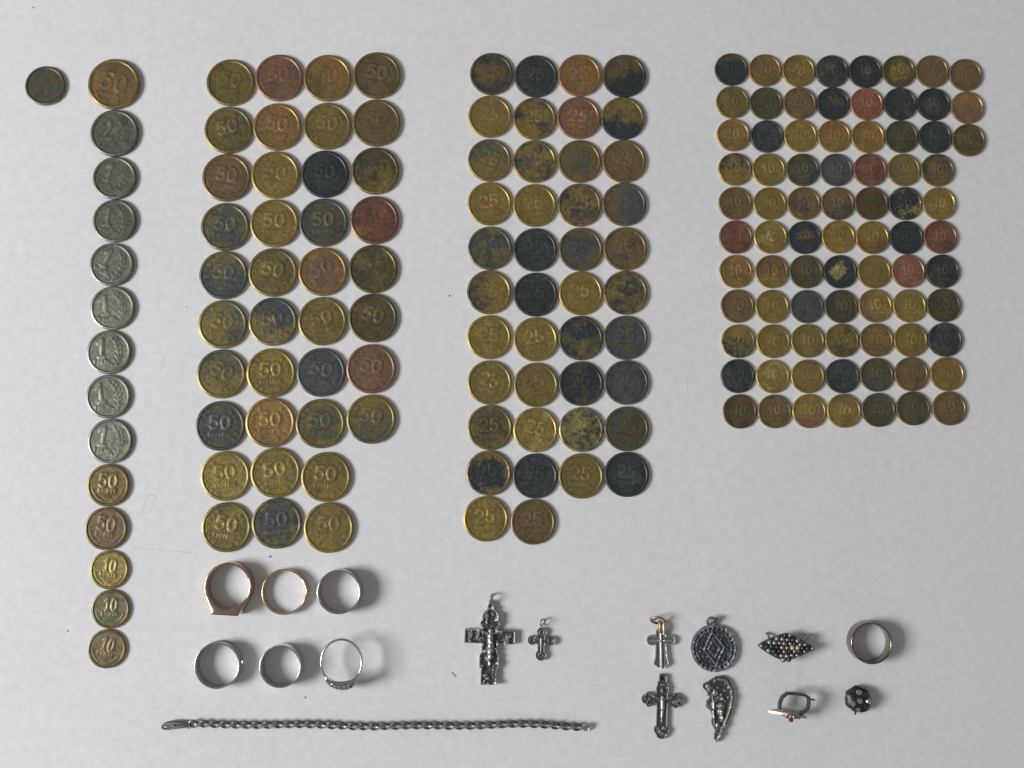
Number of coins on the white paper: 175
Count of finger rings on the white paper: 7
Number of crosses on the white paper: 4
